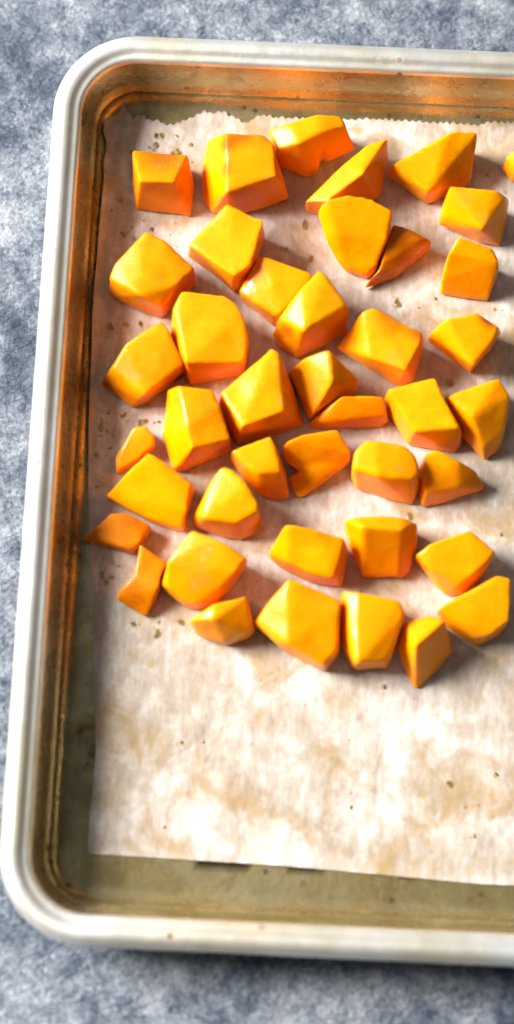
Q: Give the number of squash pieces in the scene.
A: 42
